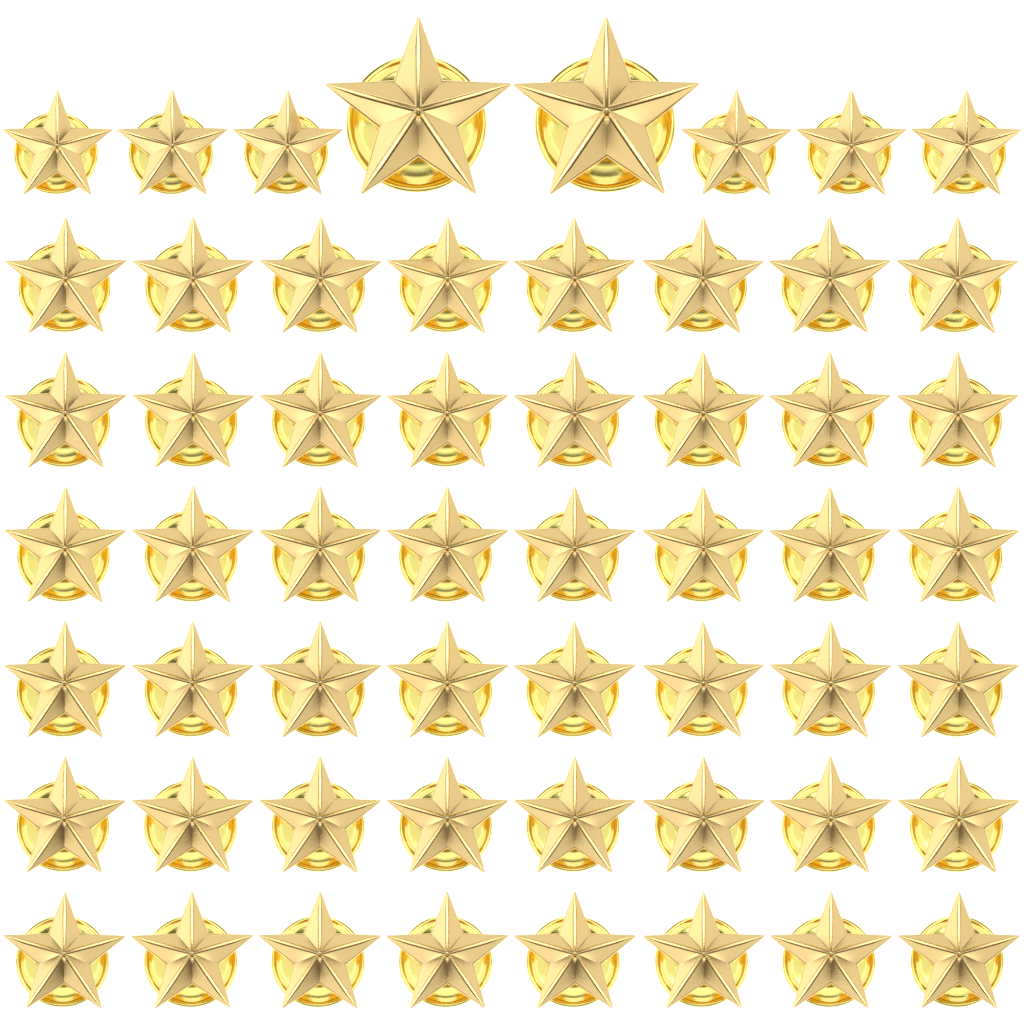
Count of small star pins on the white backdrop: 54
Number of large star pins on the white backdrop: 2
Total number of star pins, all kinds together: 56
